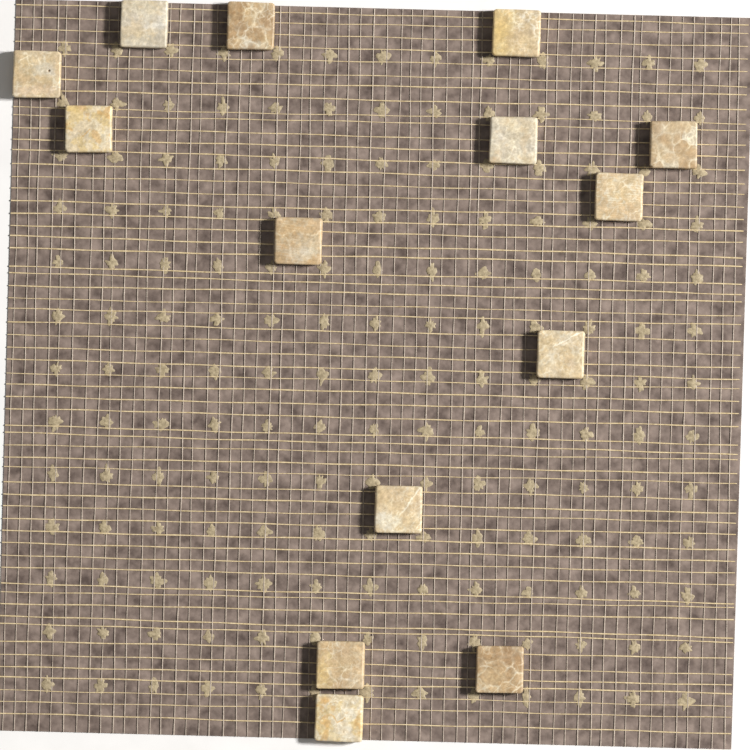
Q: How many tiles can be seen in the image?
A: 14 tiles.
